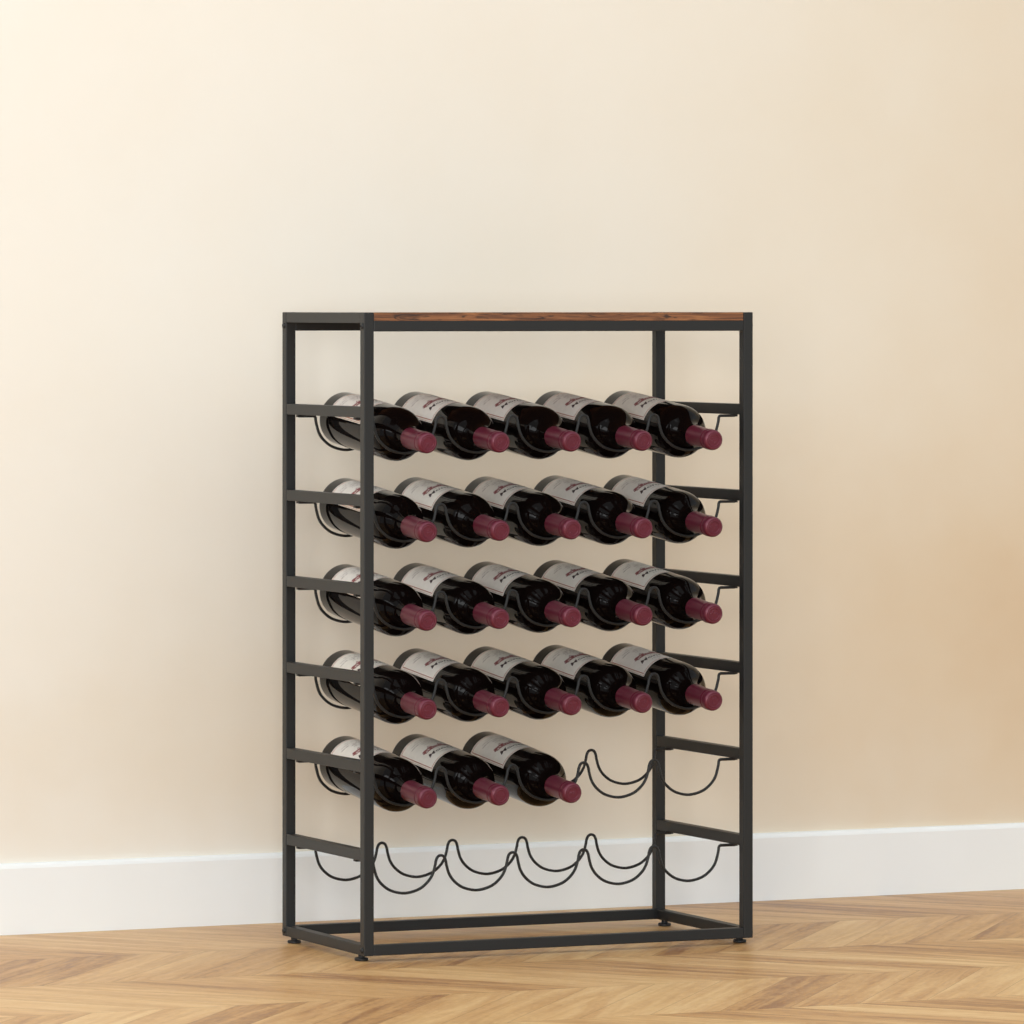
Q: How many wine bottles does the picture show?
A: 23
